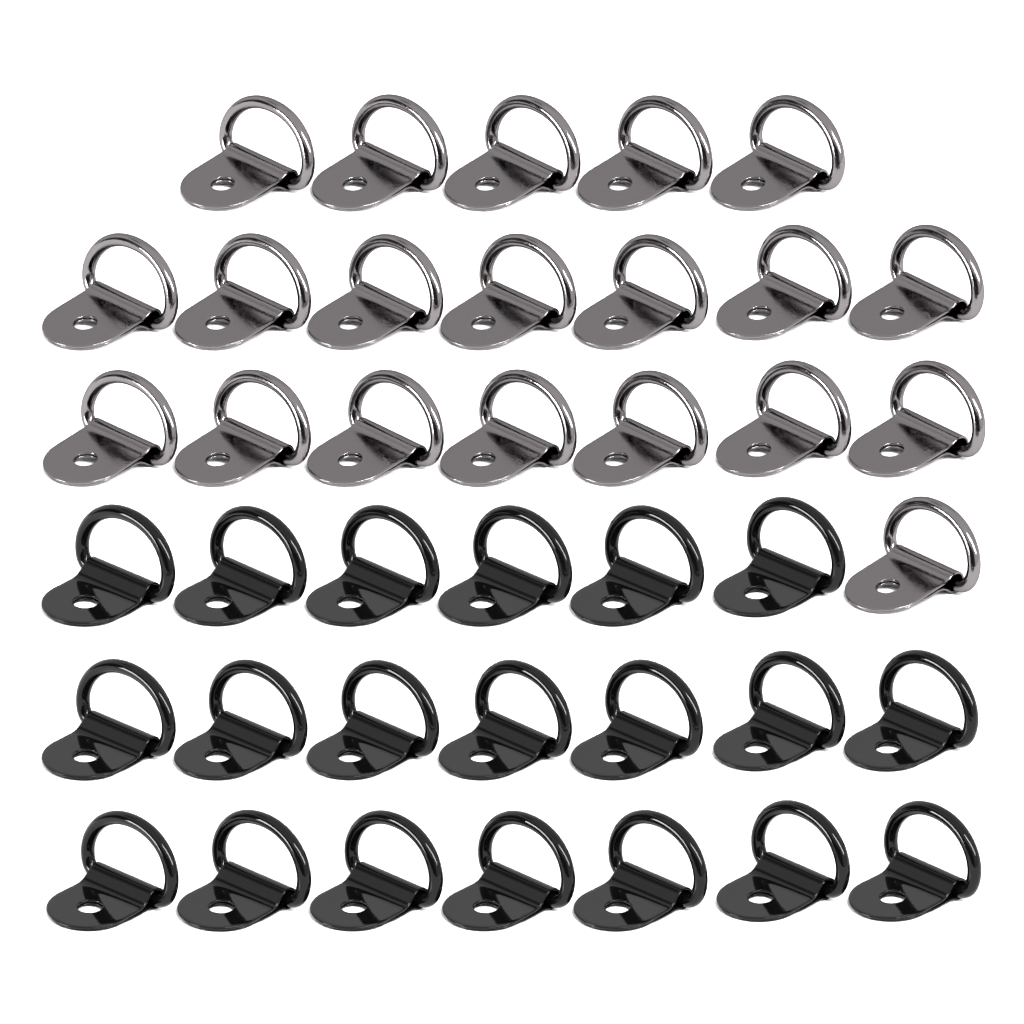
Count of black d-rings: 20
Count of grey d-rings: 20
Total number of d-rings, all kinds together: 40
